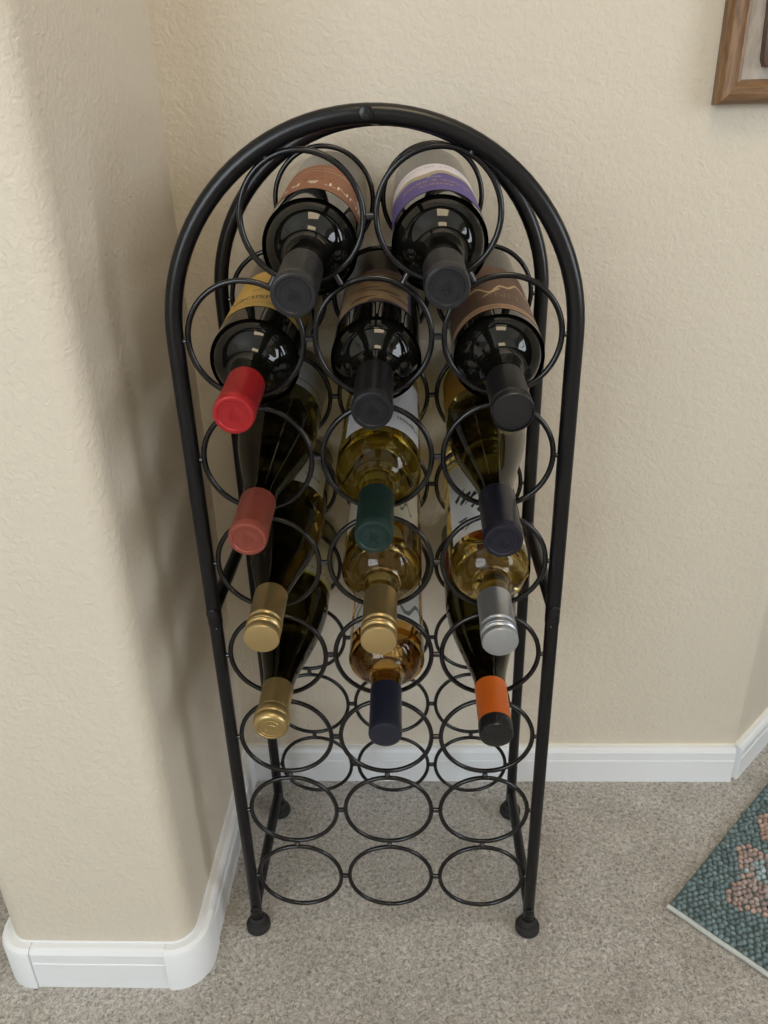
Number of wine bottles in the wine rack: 14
